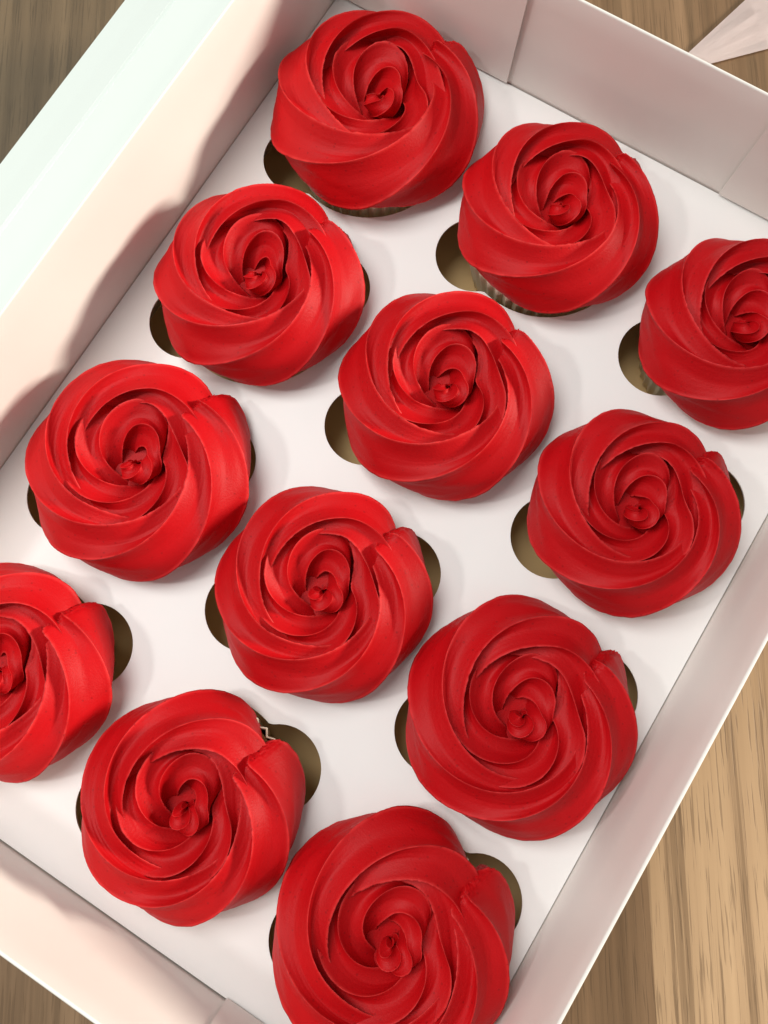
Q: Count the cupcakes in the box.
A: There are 12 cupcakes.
